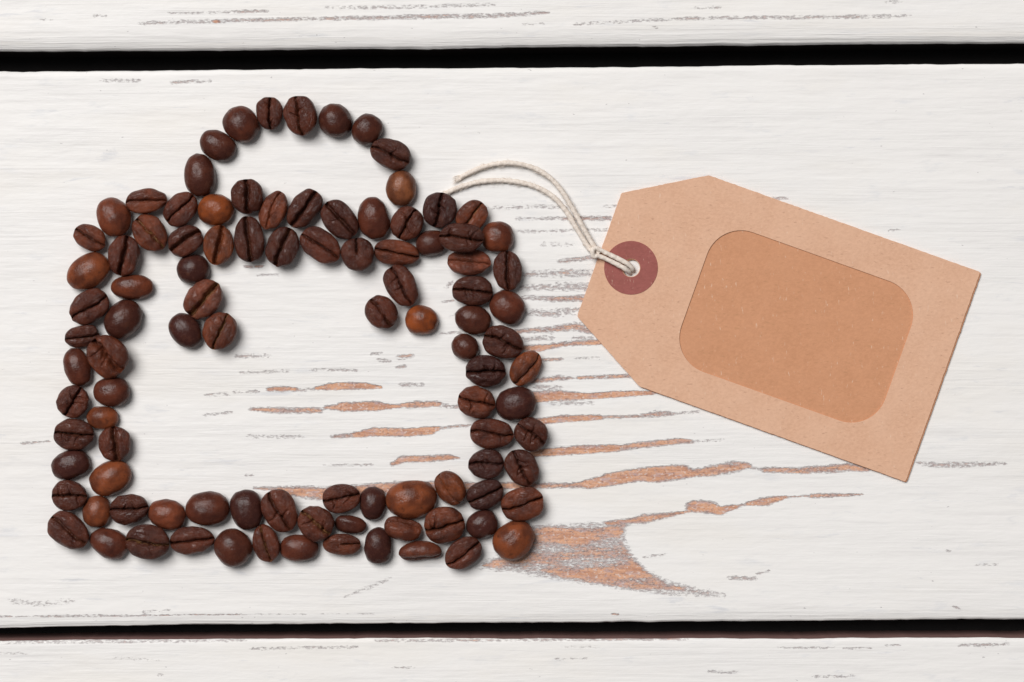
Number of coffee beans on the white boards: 100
